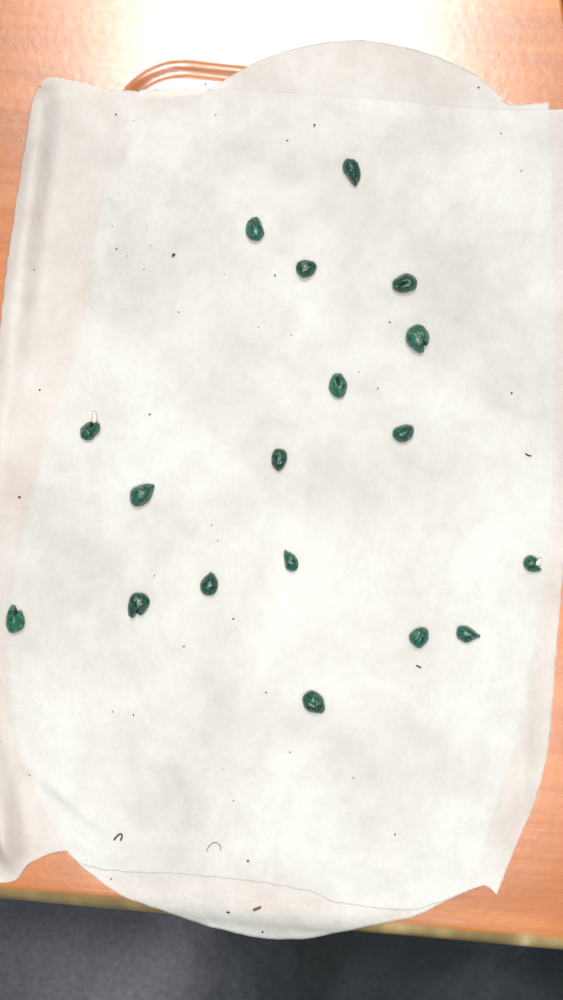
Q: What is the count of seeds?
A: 18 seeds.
